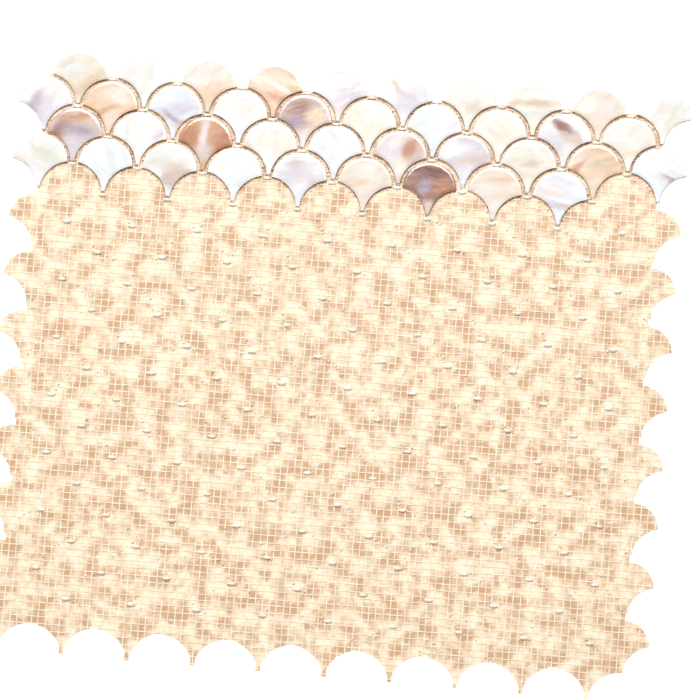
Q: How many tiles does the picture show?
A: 39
